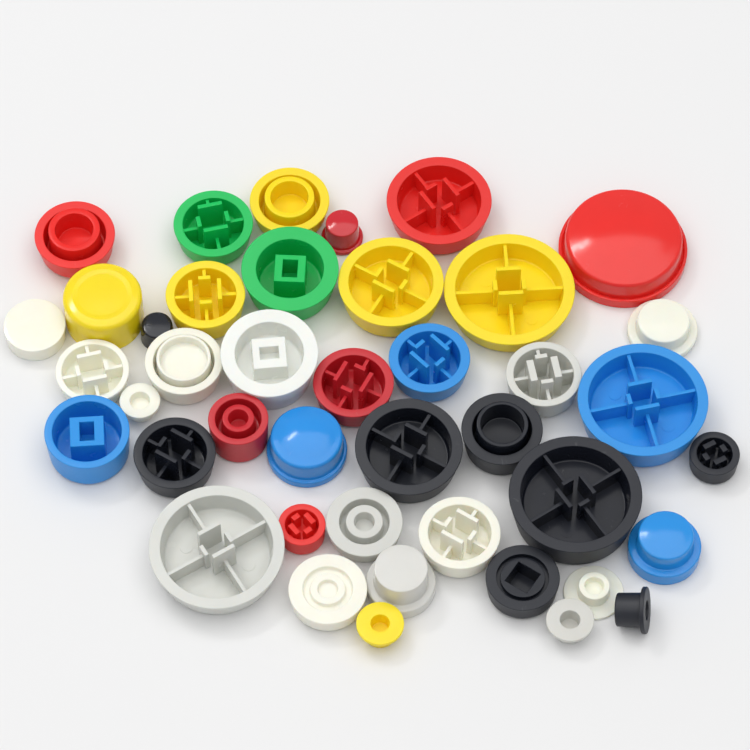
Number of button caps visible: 42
